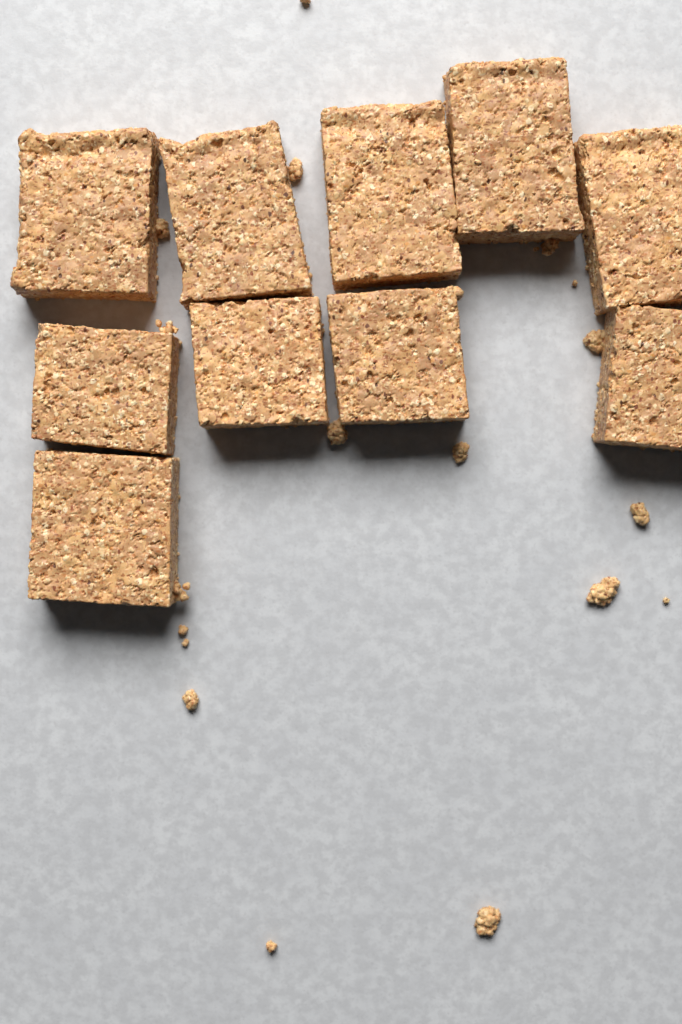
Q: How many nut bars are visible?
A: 10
